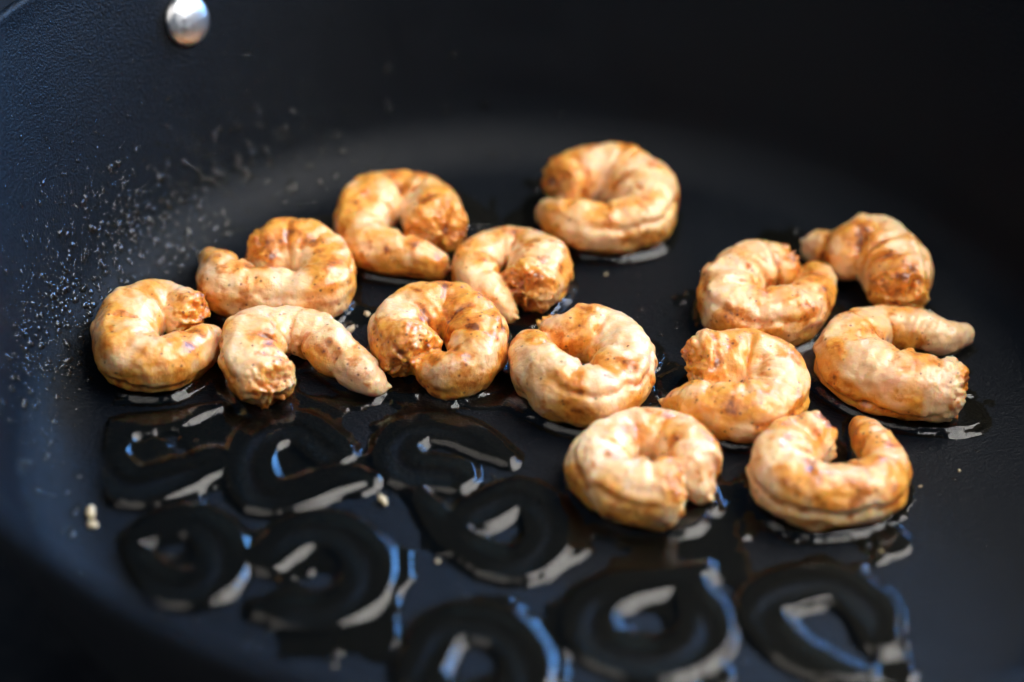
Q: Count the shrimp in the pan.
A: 14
